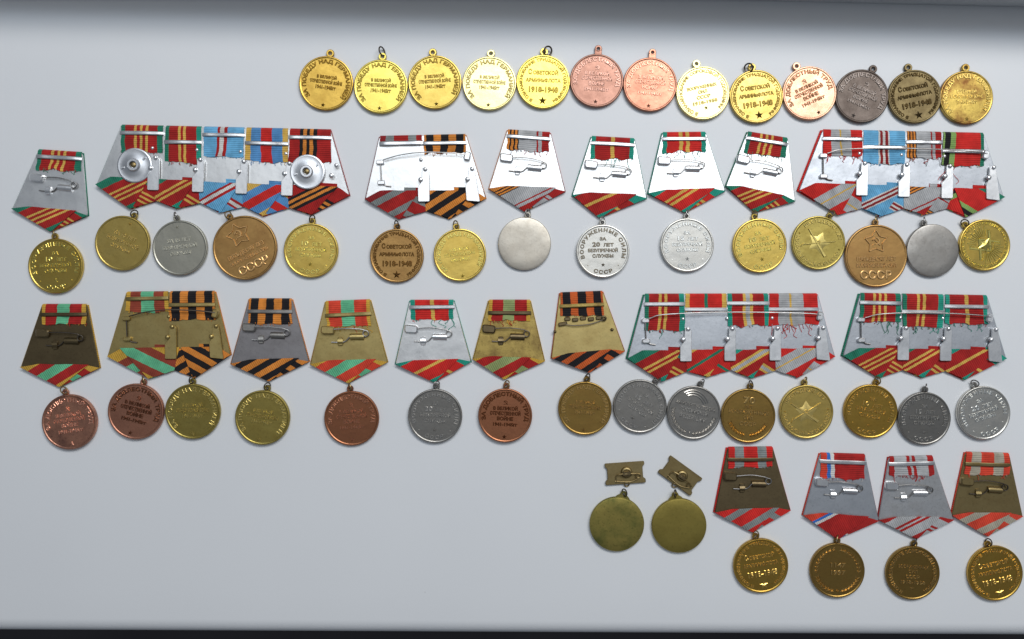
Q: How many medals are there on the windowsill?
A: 49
